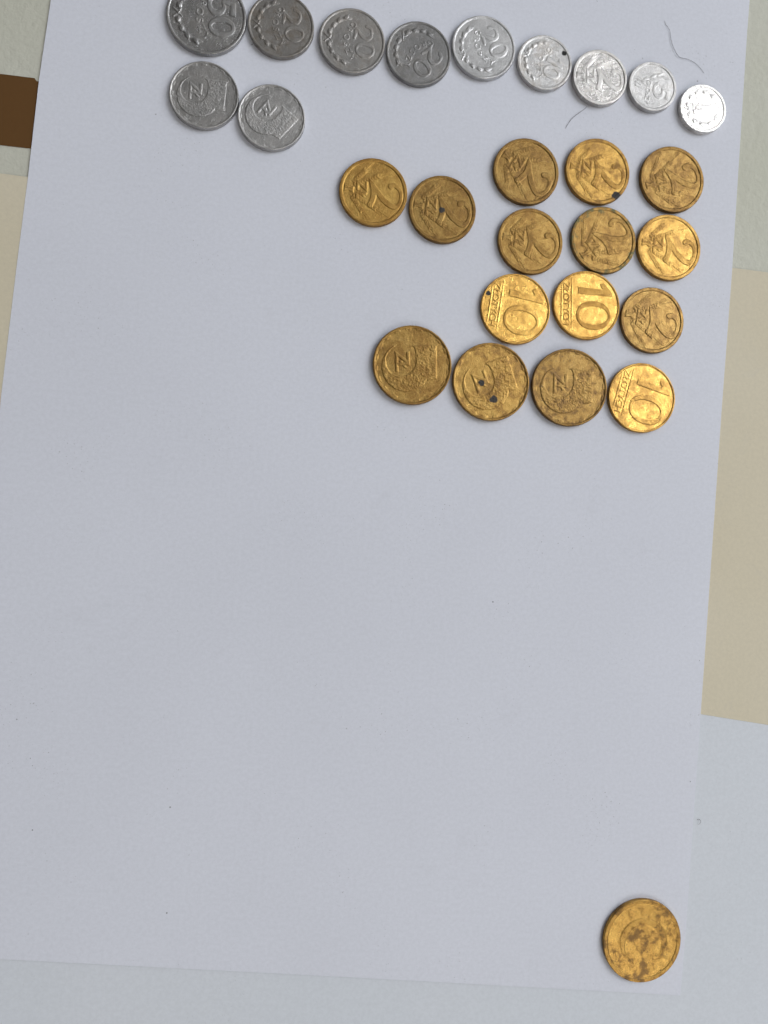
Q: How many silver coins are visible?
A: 11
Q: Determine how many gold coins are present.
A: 16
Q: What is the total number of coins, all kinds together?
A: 27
